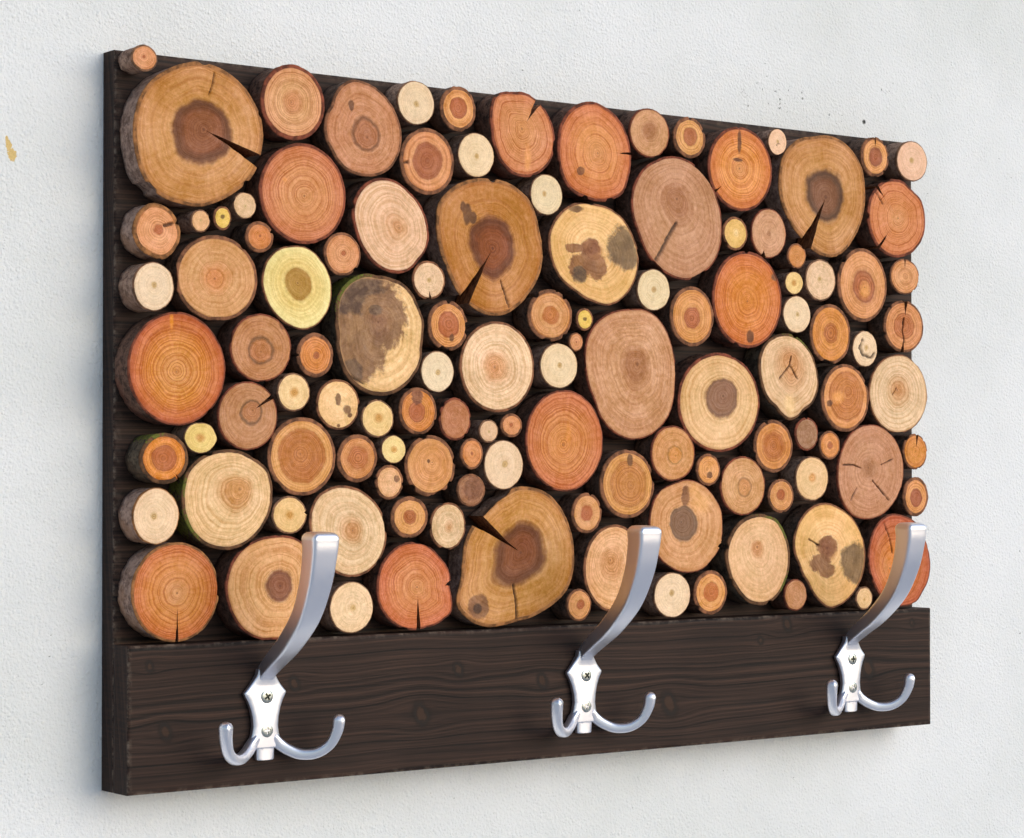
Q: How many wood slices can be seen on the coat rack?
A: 117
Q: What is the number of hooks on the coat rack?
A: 3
